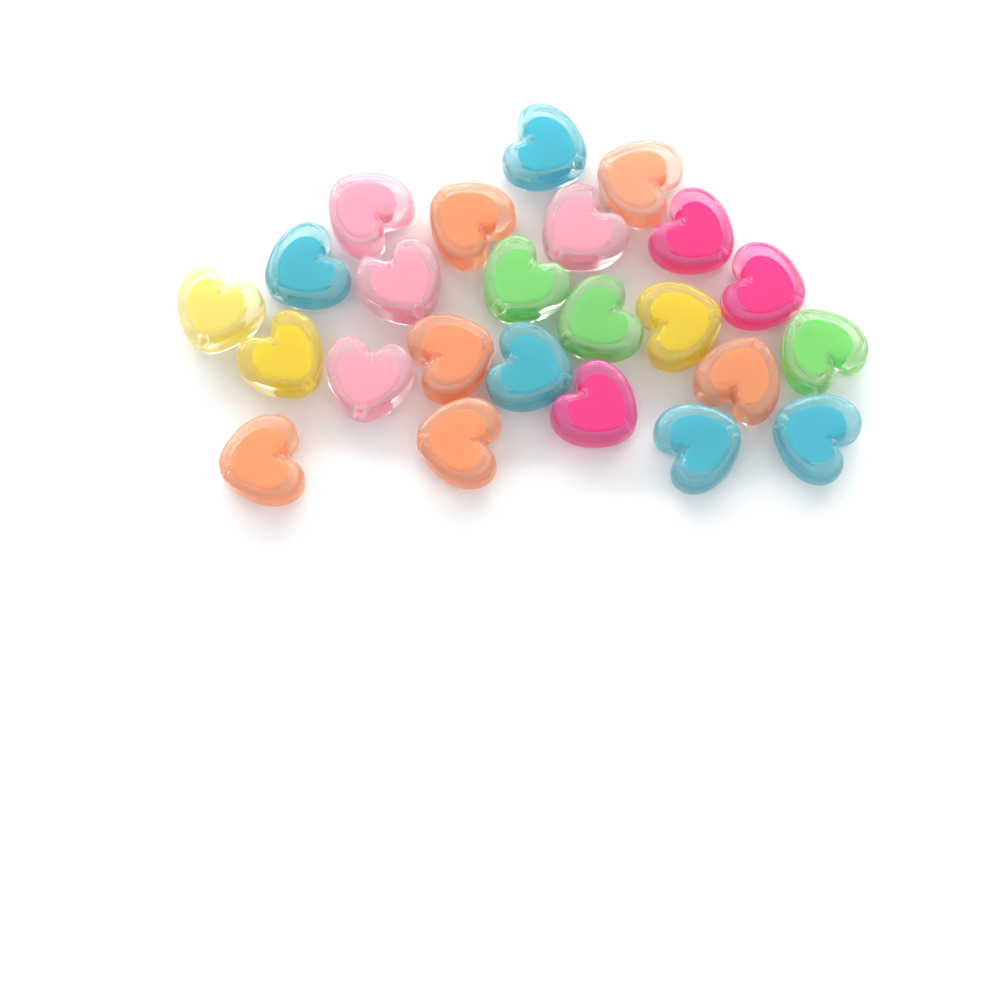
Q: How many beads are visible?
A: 24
